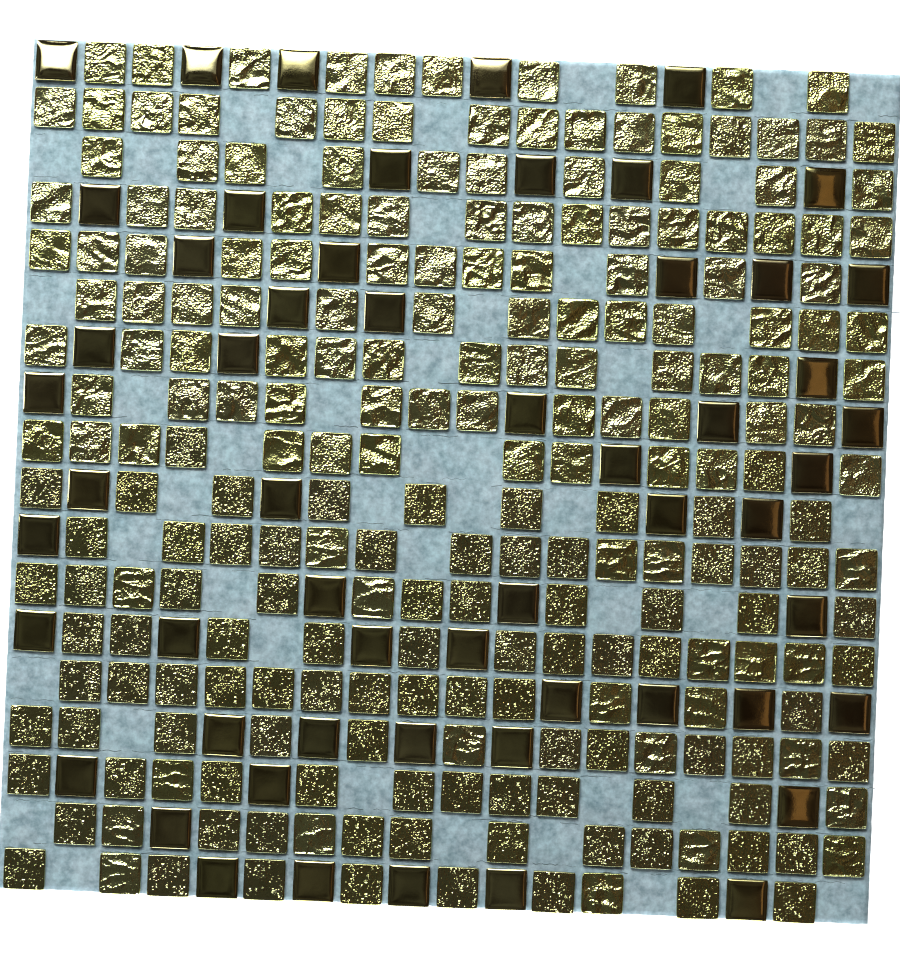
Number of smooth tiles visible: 56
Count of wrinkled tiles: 134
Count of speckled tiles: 91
